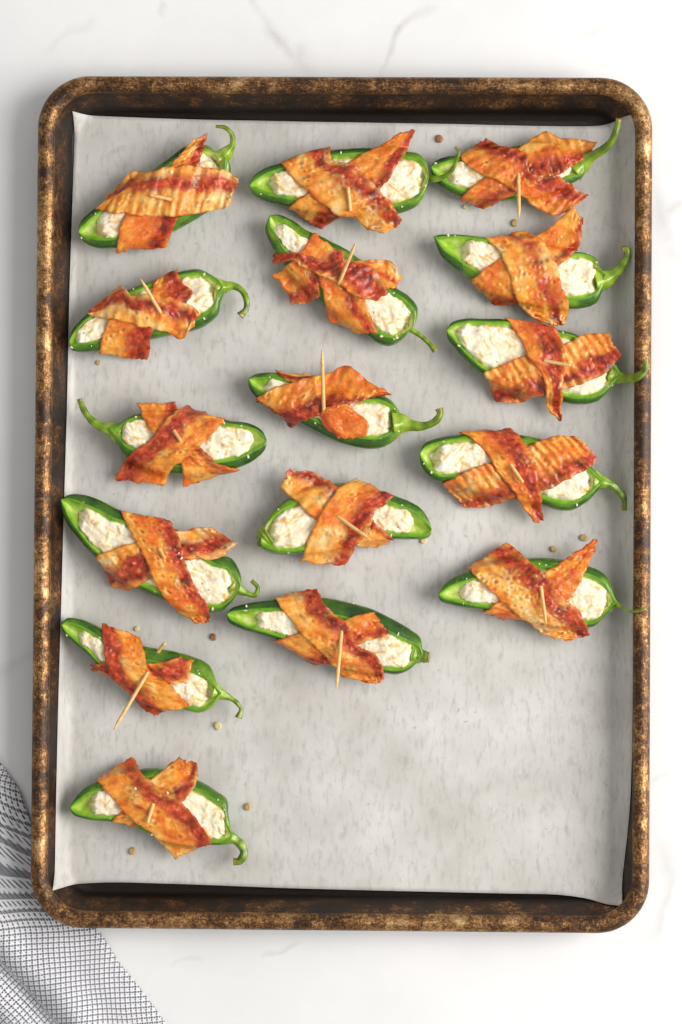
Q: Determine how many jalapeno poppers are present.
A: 16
